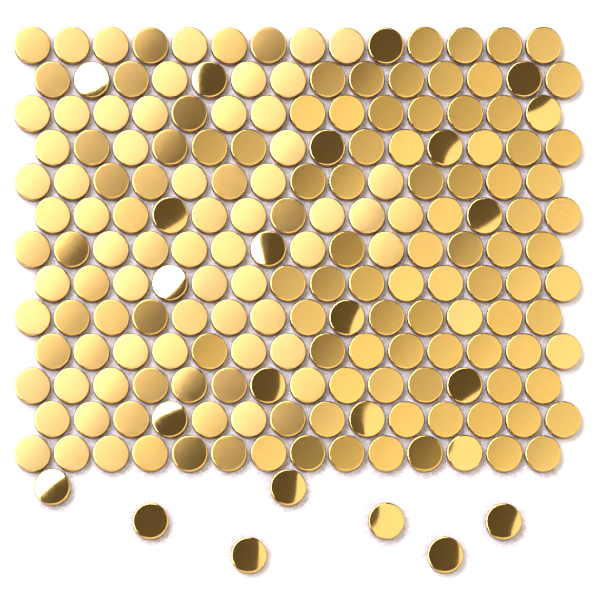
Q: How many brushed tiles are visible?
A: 165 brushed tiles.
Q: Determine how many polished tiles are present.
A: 24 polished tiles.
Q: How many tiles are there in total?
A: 189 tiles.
